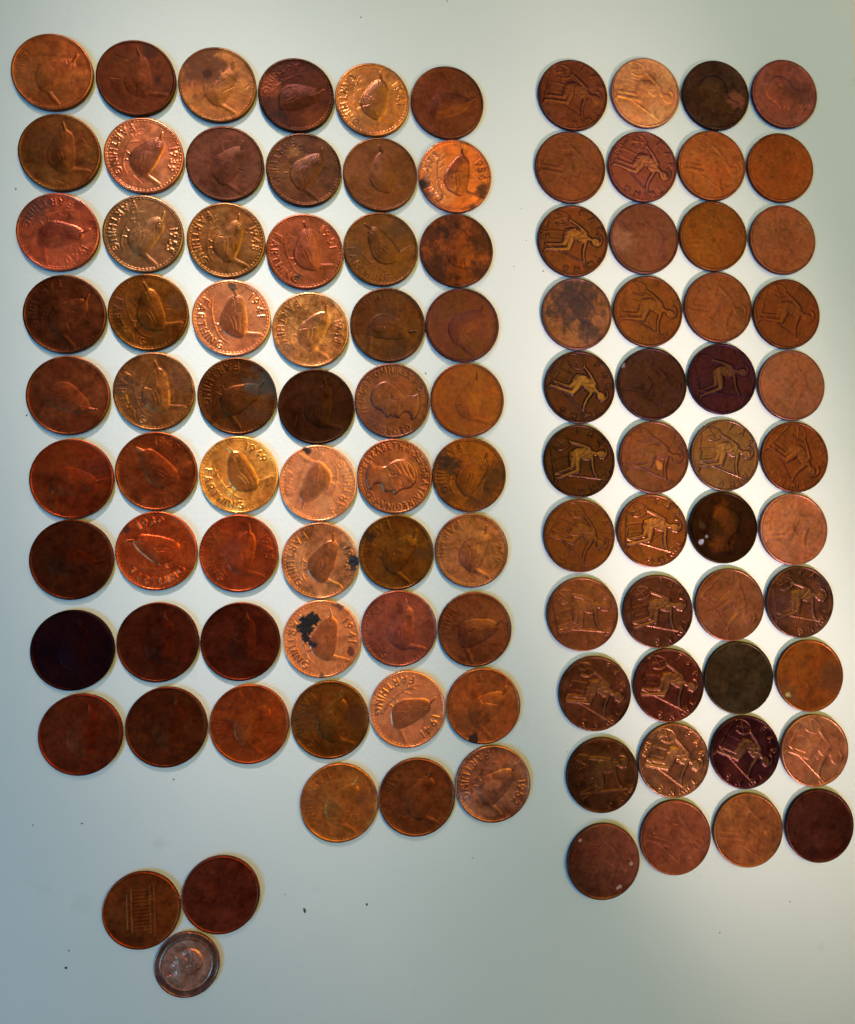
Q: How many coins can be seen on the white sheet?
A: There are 104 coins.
